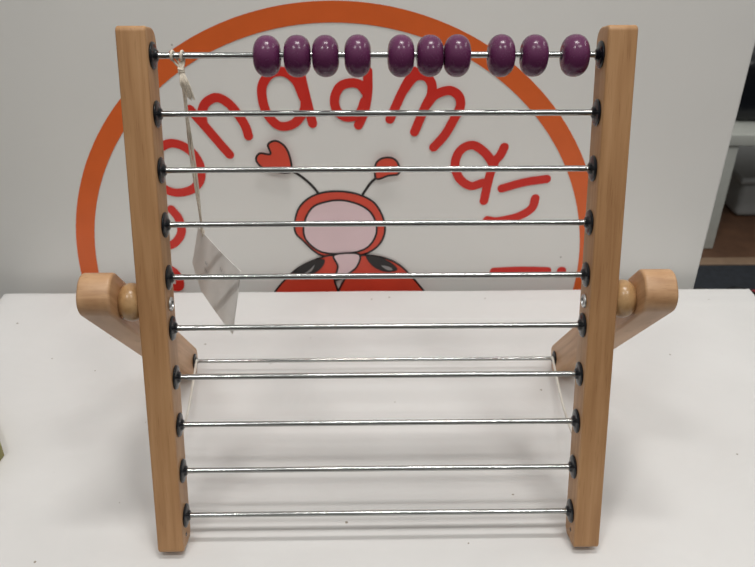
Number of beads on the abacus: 10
